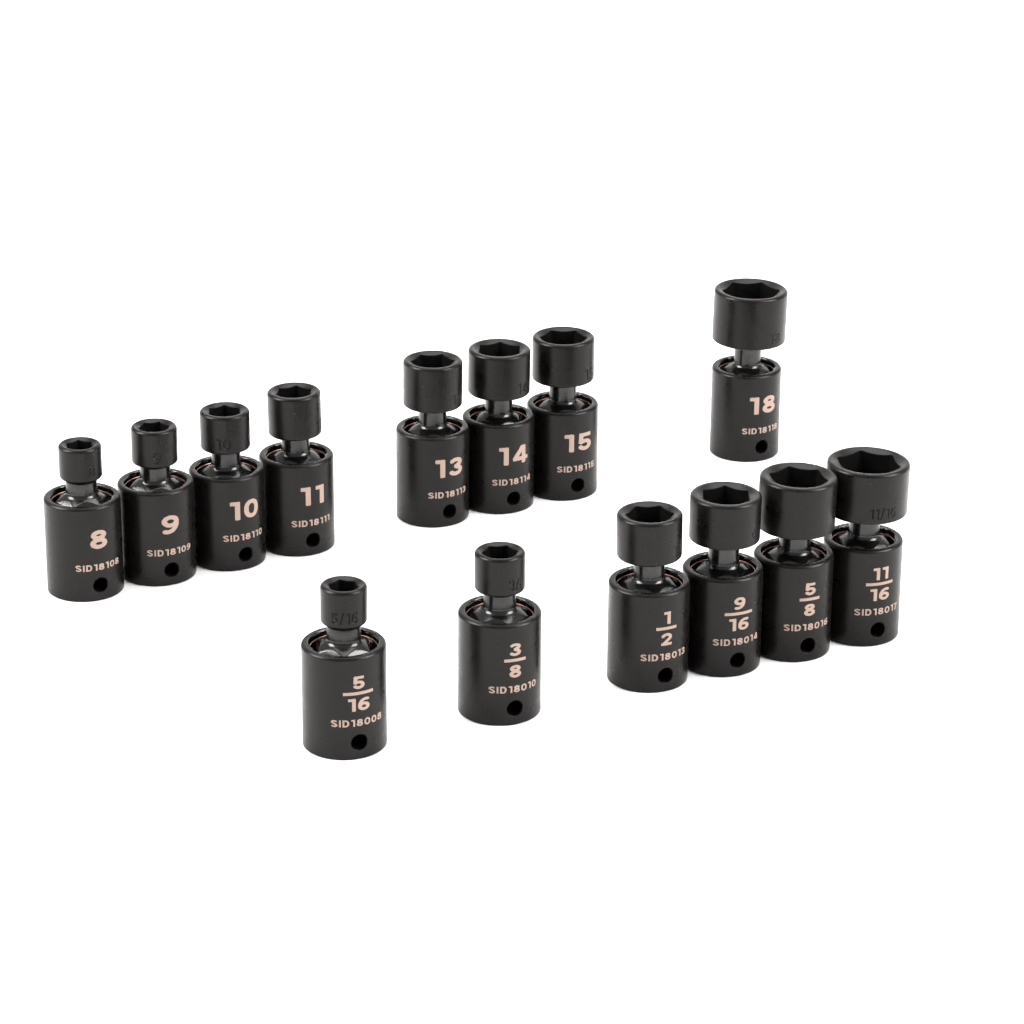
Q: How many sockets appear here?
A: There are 14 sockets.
